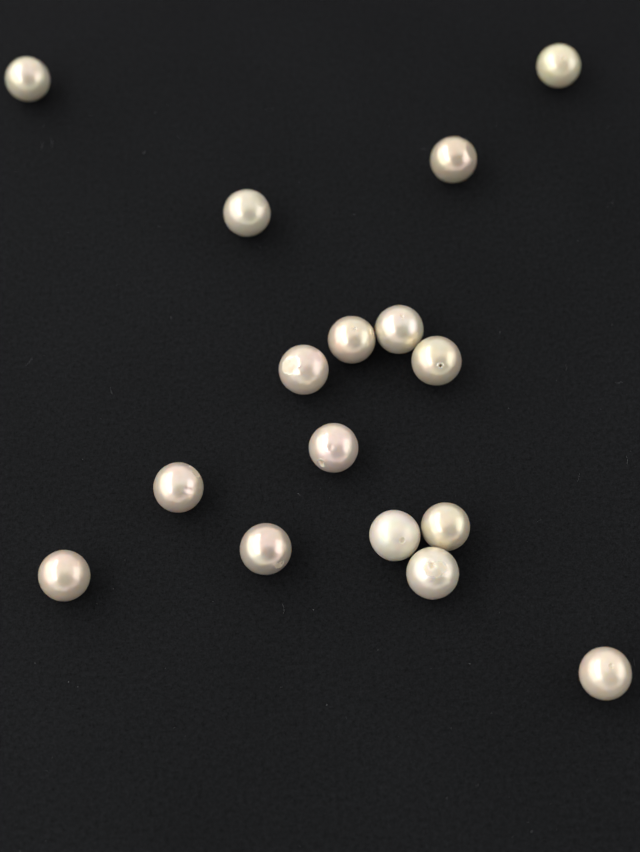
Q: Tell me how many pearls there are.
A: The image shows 16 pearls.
